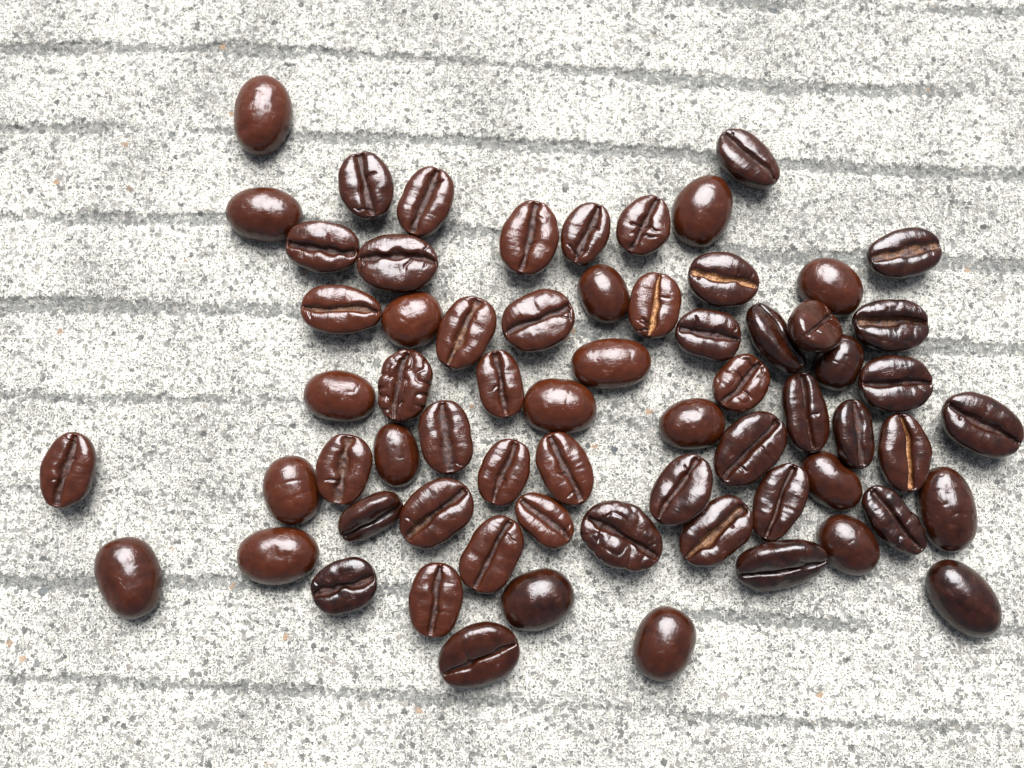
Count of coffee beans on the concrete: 66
